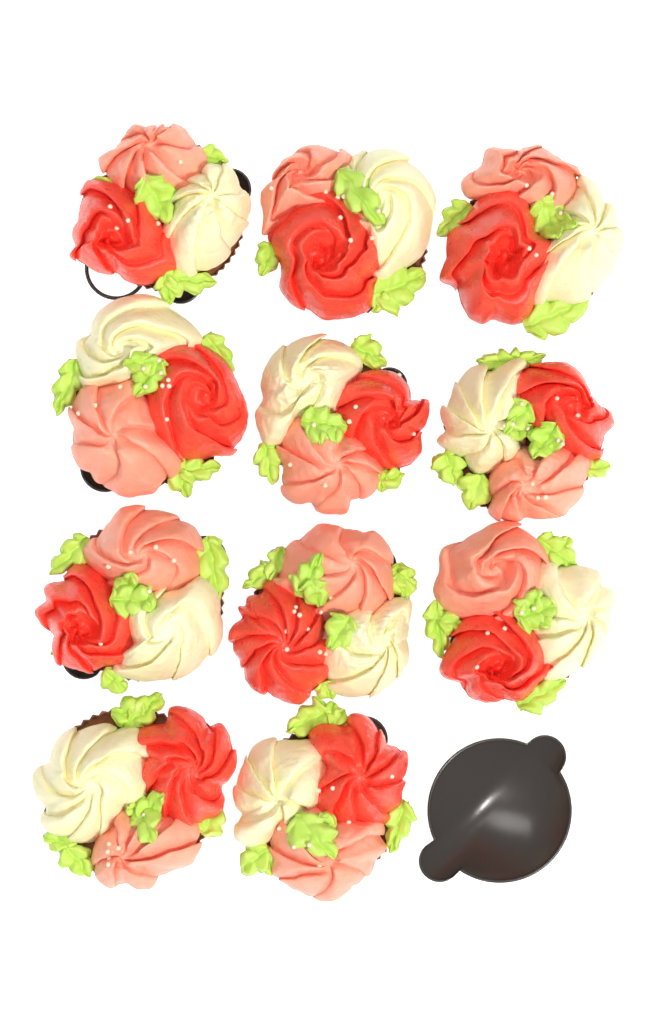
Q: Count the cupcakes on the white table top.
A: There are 11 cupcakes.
